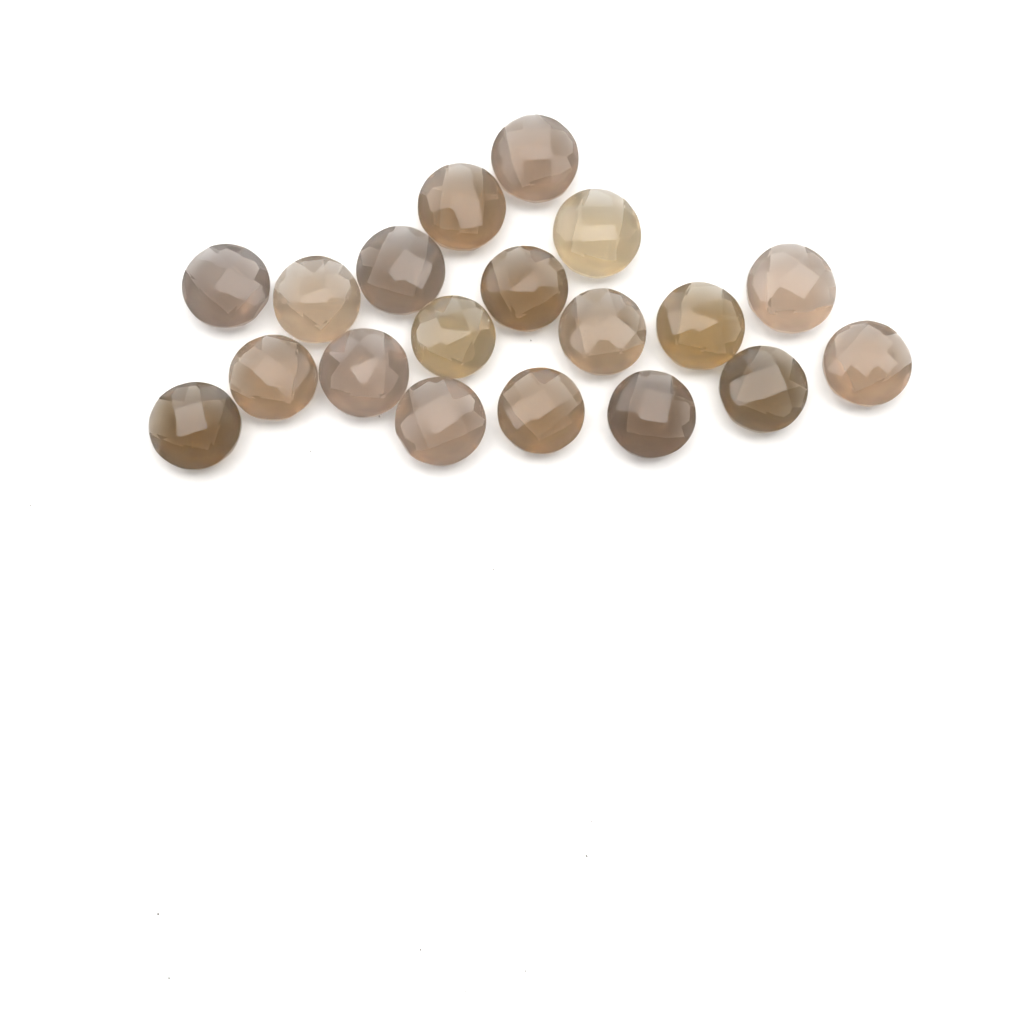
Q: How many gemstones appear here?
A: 19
